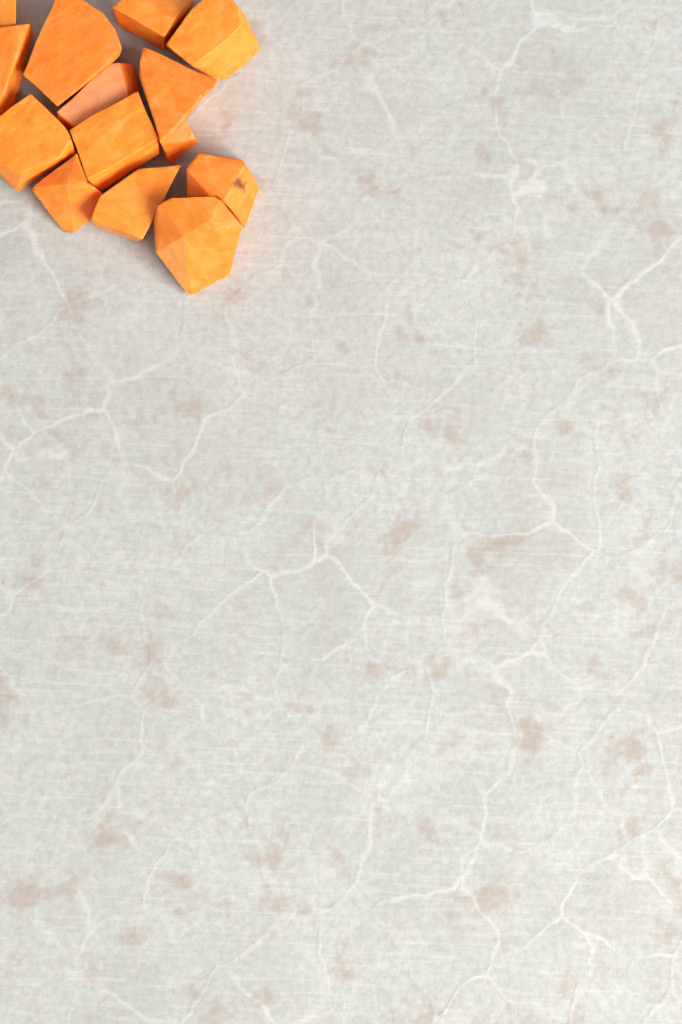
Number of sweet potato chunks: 13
